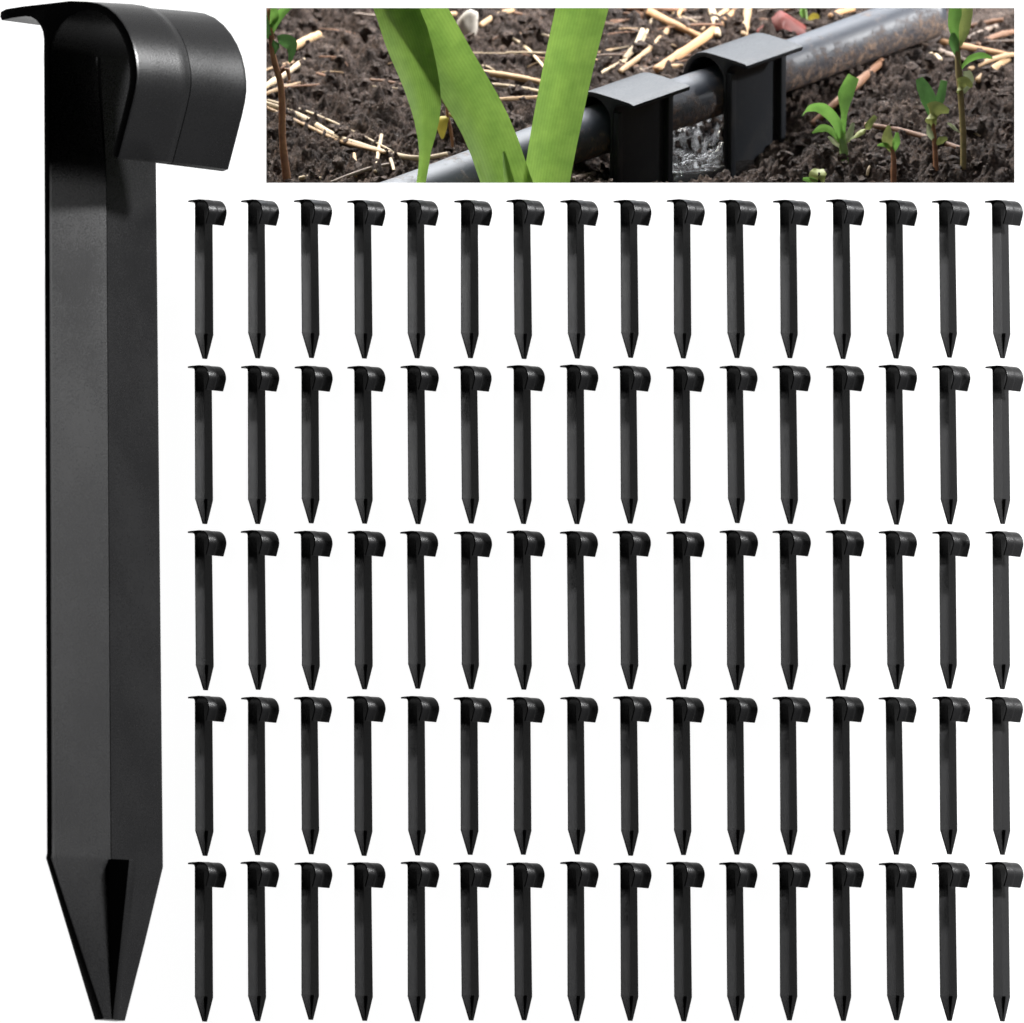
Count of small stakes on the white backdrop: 80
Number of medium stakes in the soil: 2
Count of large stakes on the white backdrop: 1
